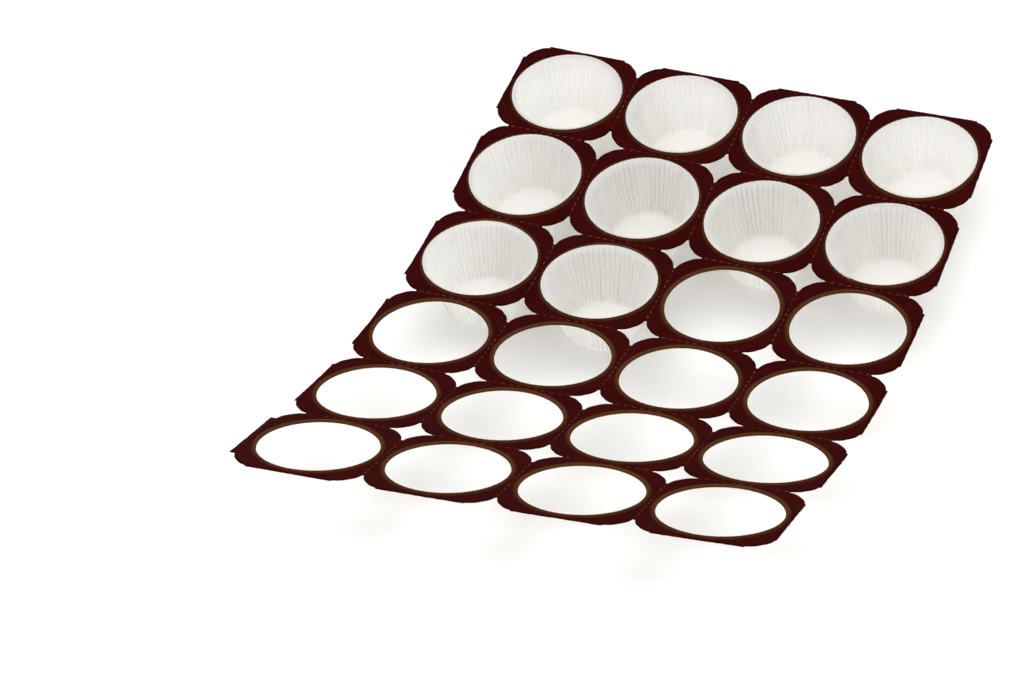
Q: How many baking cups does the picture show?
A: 10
